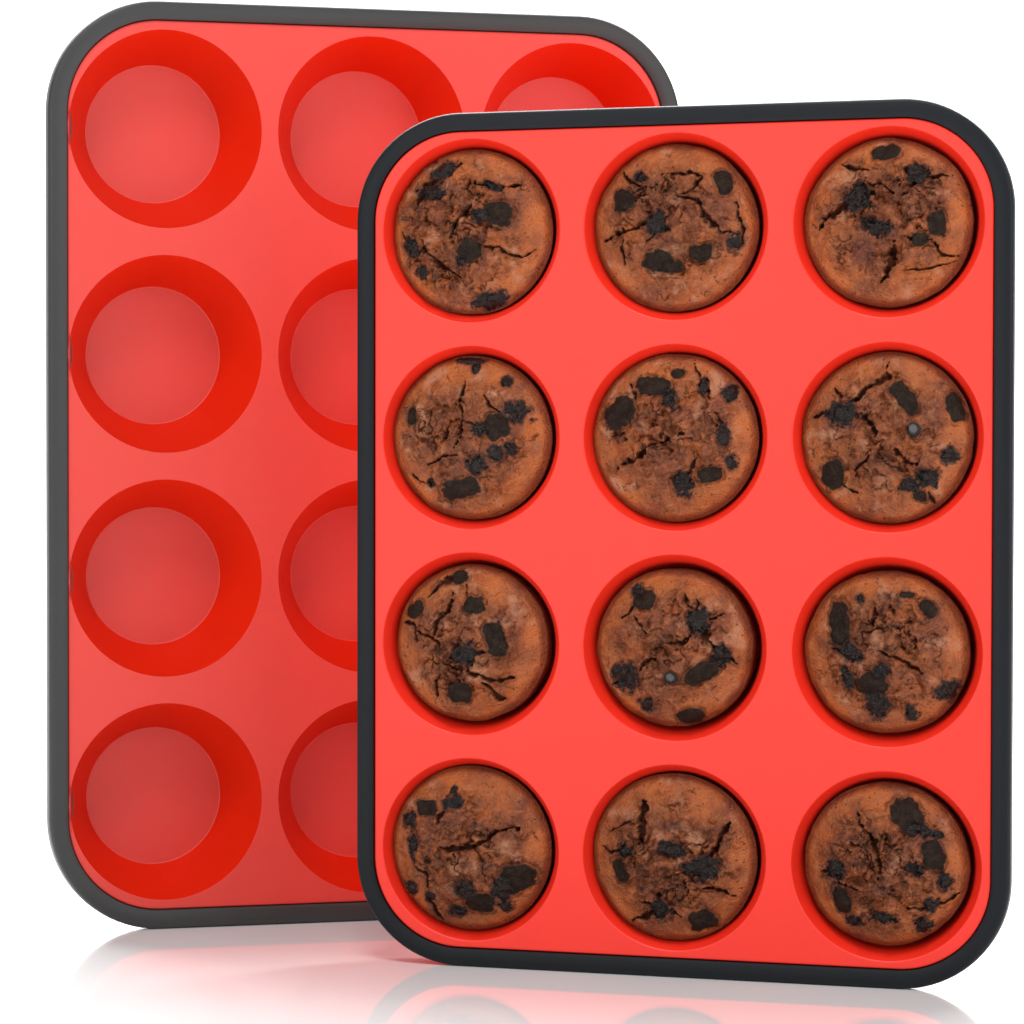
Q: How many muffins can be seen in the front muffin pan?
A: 12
